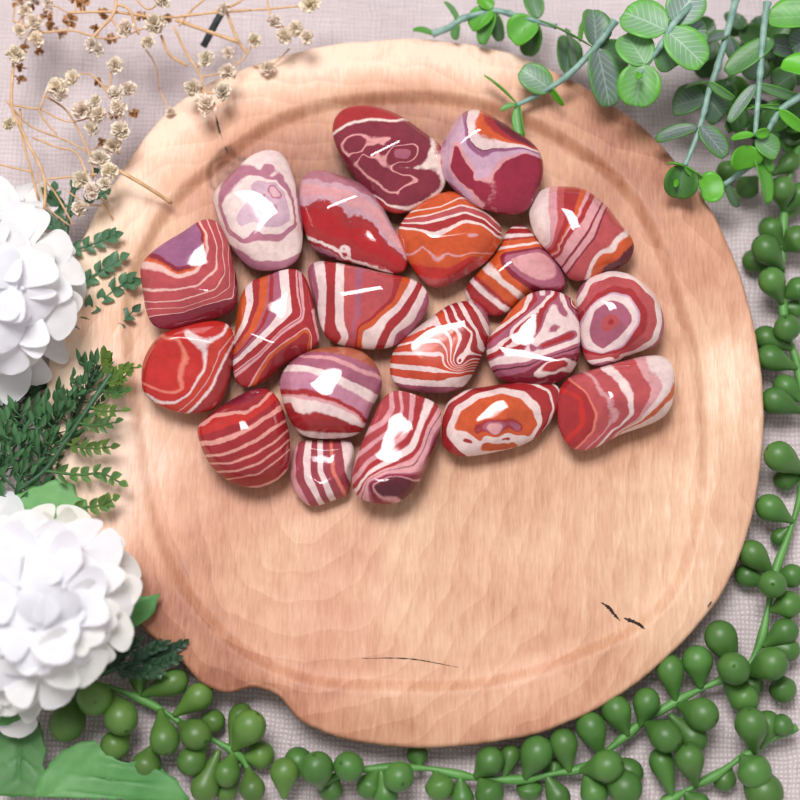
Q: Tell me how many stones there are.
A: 20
